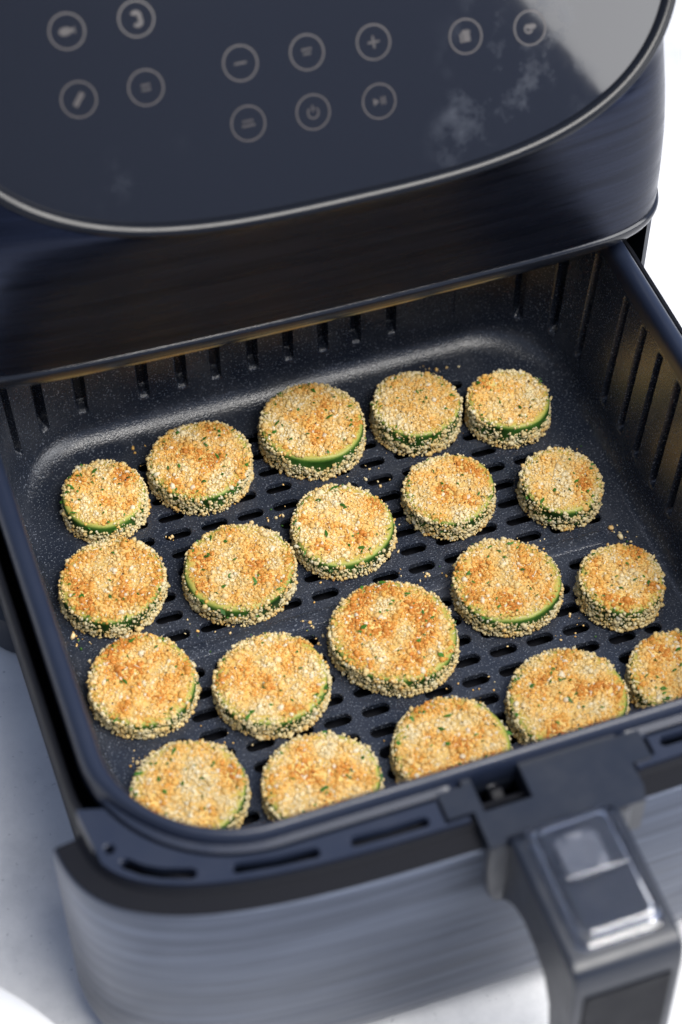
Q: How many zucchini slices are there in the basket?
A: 20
